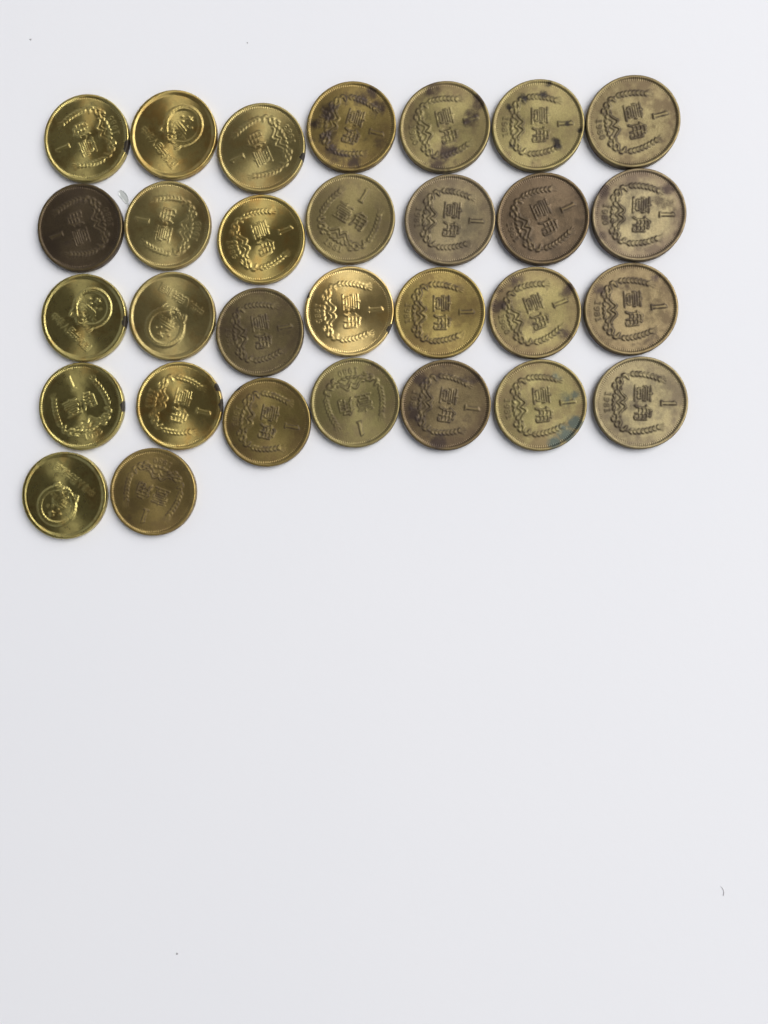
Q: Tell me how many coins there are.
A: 30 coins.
